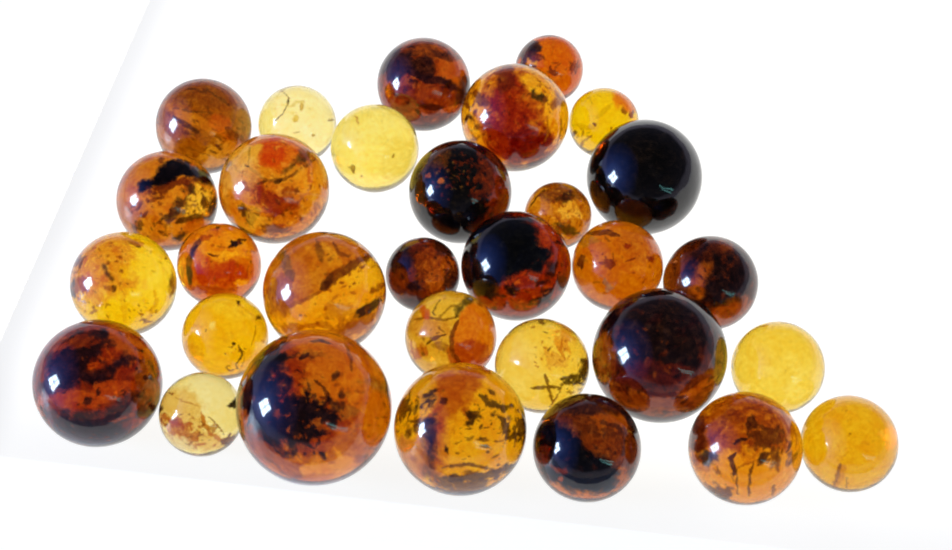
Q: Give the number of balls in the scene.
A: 31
